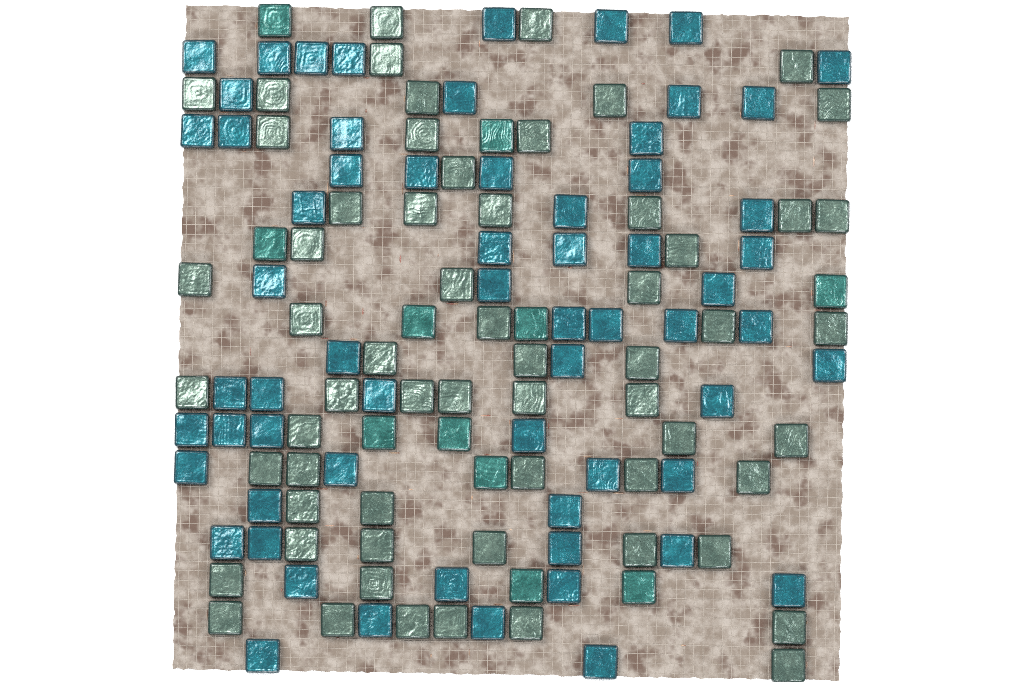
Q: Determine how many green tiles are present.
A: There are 11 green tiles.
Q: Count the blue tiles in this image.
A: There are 63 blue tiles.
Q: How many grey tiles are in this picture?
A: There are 61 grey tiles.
